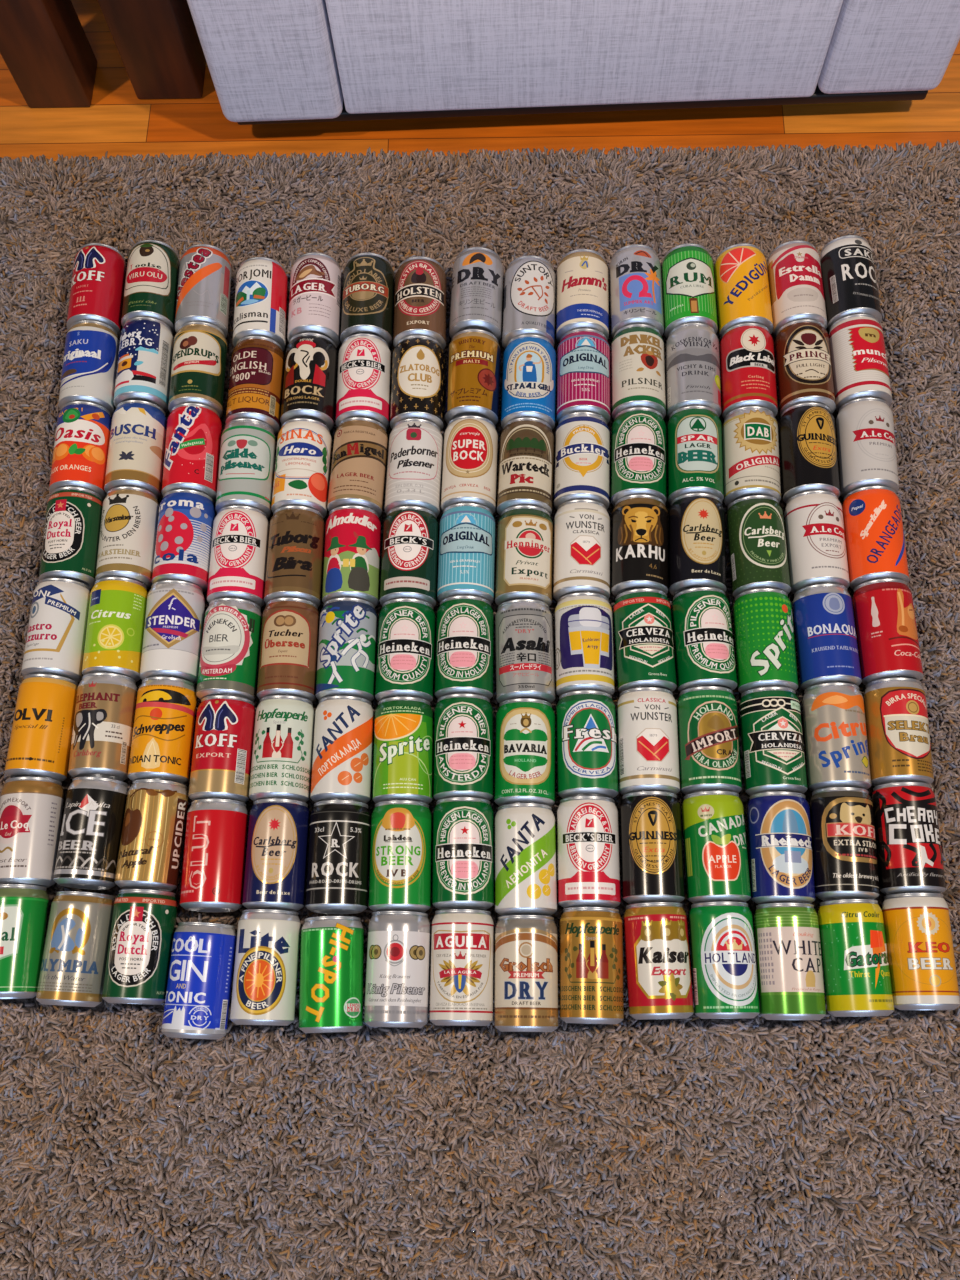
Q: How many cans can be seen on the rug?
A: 120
